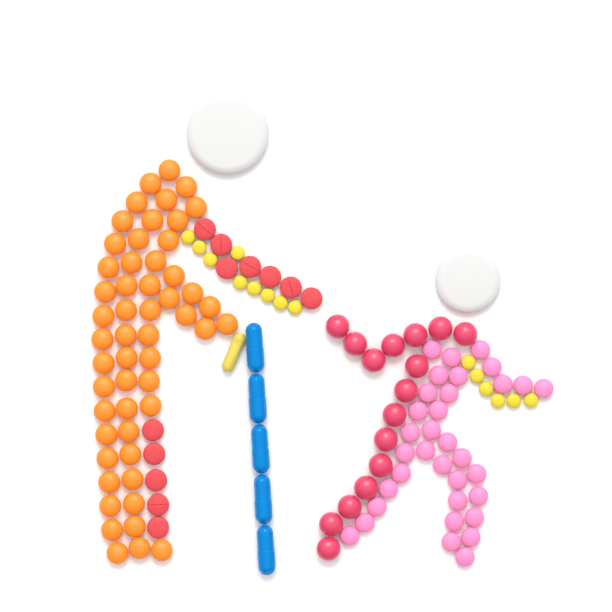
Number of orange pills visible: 53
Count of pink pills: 34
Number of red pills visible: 28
